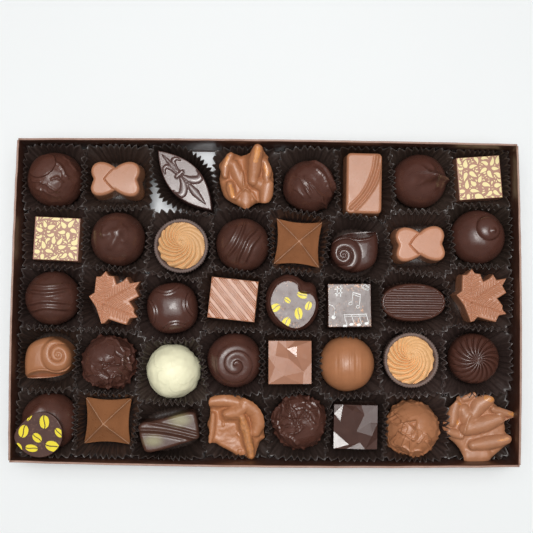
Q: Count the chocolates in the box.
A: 40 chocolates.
